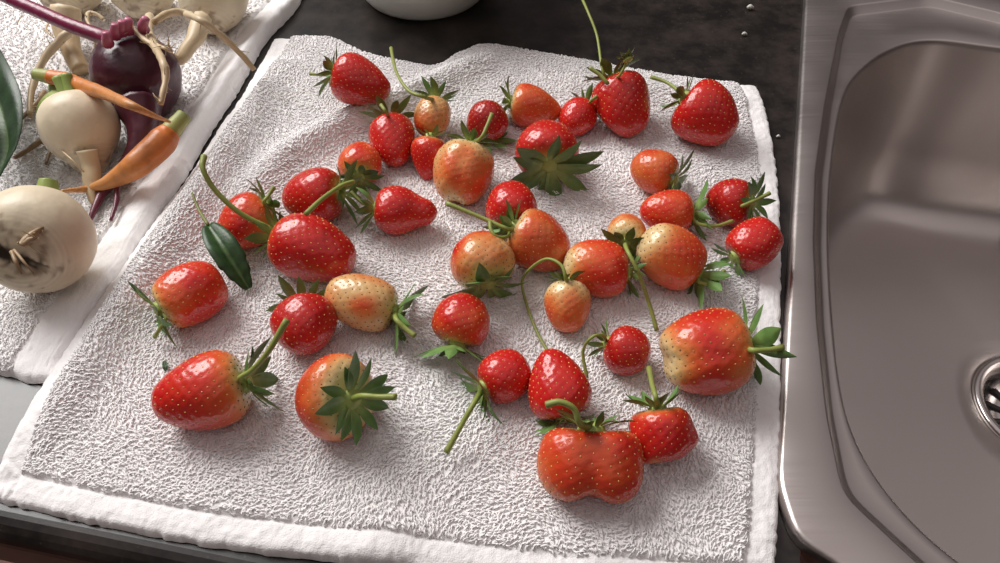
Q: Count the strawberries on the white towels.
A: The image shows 39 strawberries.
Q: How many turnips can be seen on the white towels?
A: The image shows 5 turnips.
